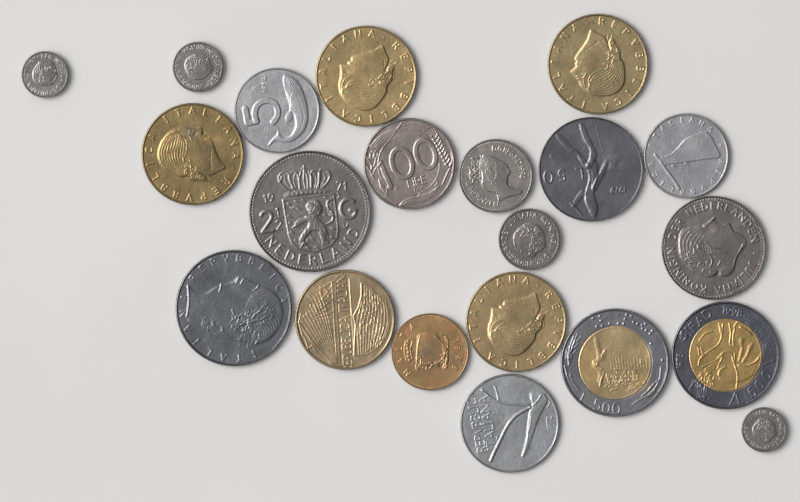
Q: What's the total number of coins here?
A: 21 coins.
